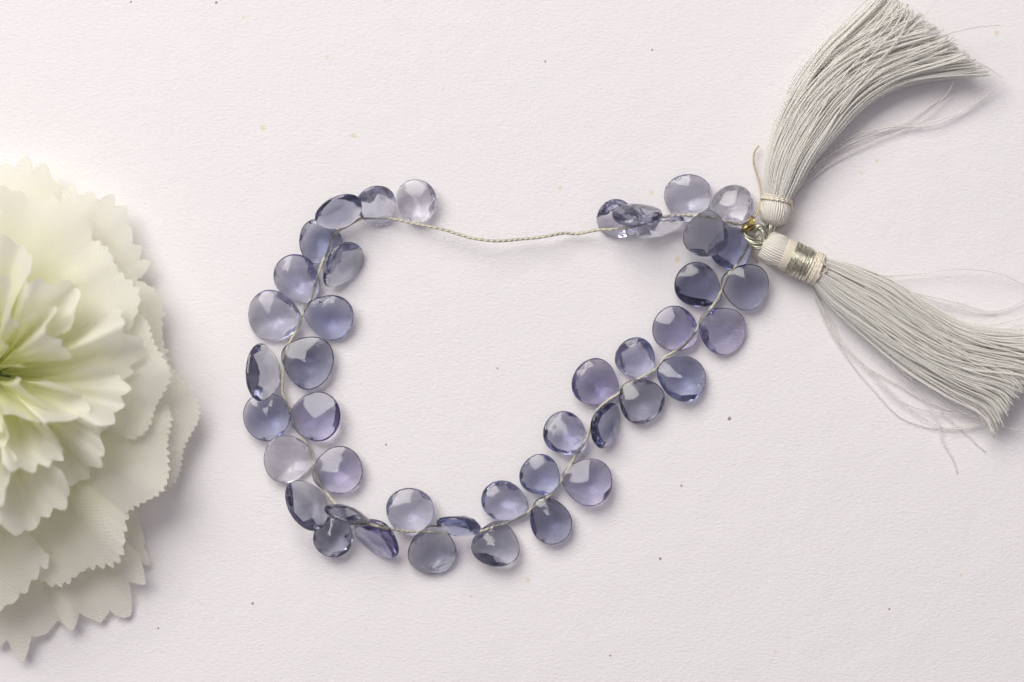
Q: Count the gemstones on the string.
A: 43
